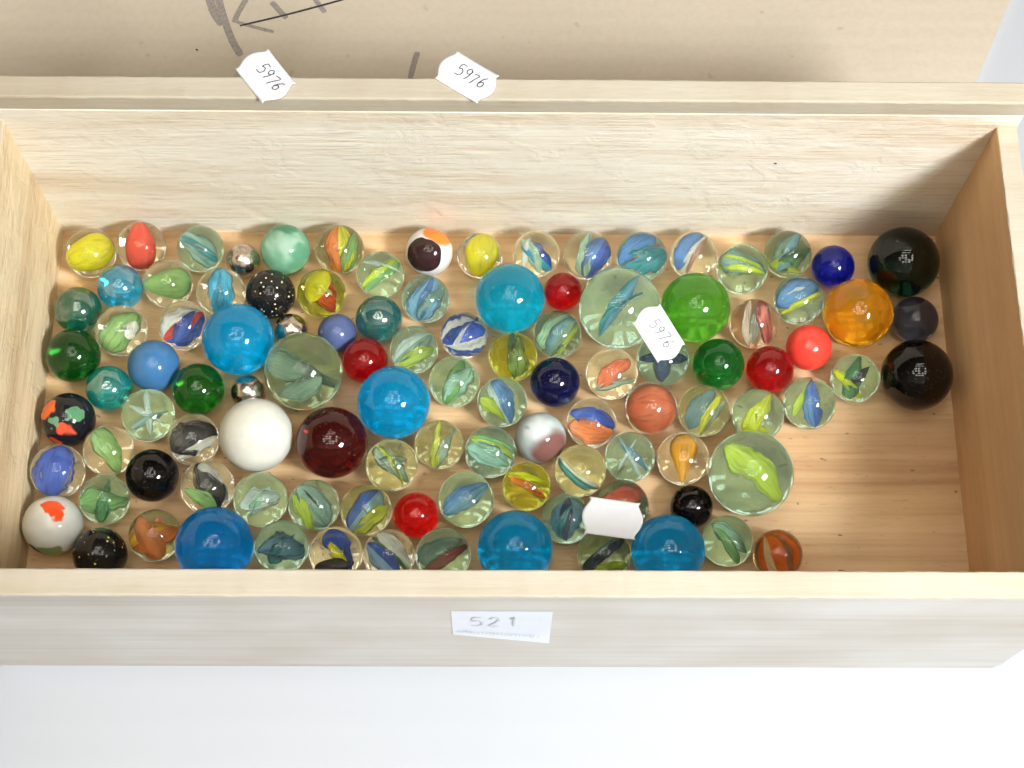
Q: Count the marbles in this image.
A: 105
